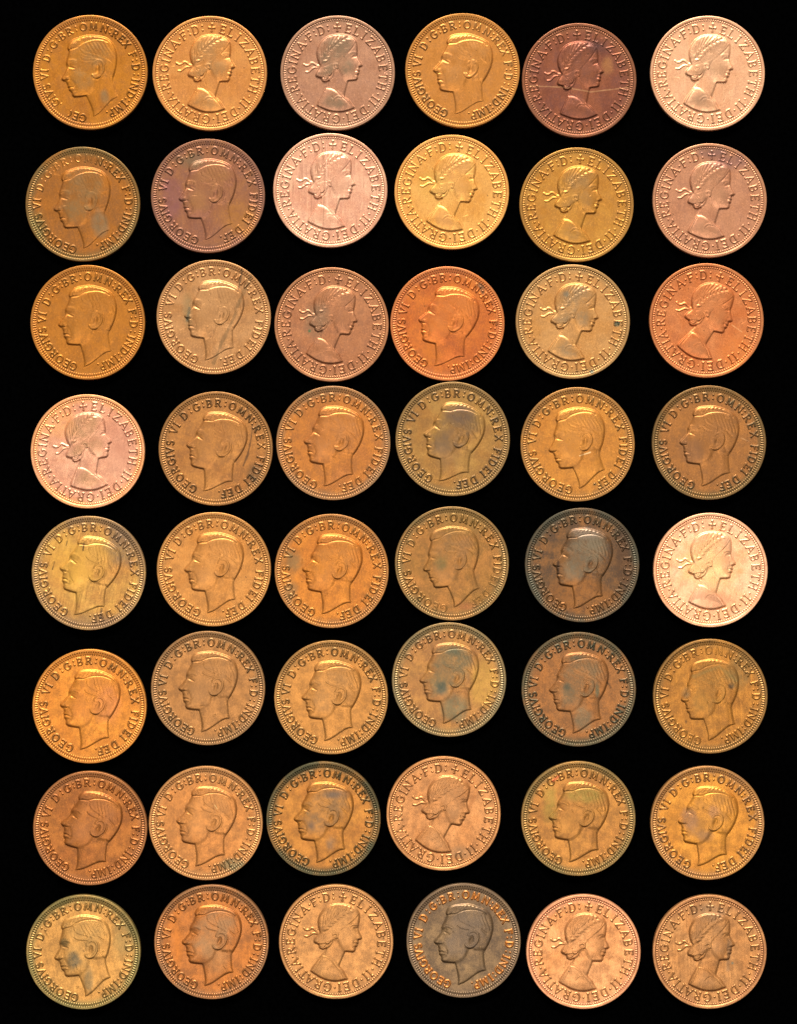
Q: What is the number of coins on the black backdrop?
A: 48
